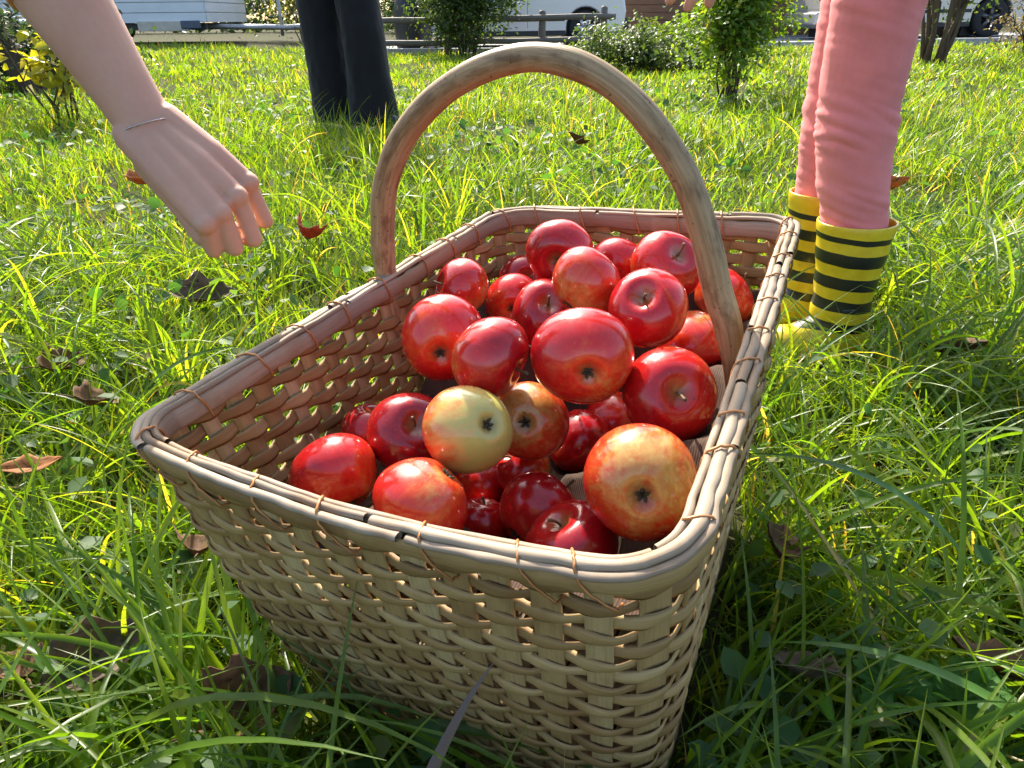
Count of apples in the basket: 29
